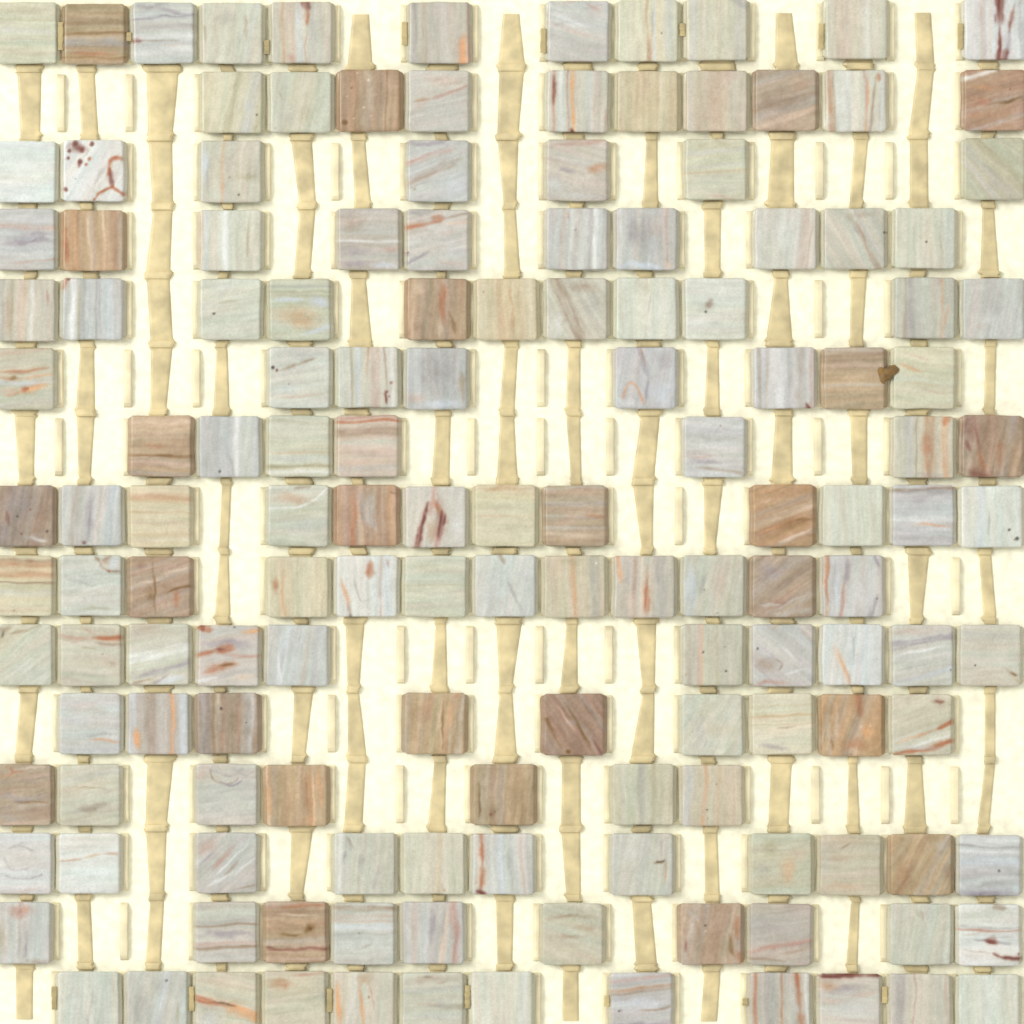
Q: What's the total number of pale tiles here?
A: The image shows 122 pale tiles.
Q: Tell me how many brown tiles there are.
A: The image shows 25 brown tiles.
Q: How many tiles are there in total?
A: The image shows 147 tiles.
